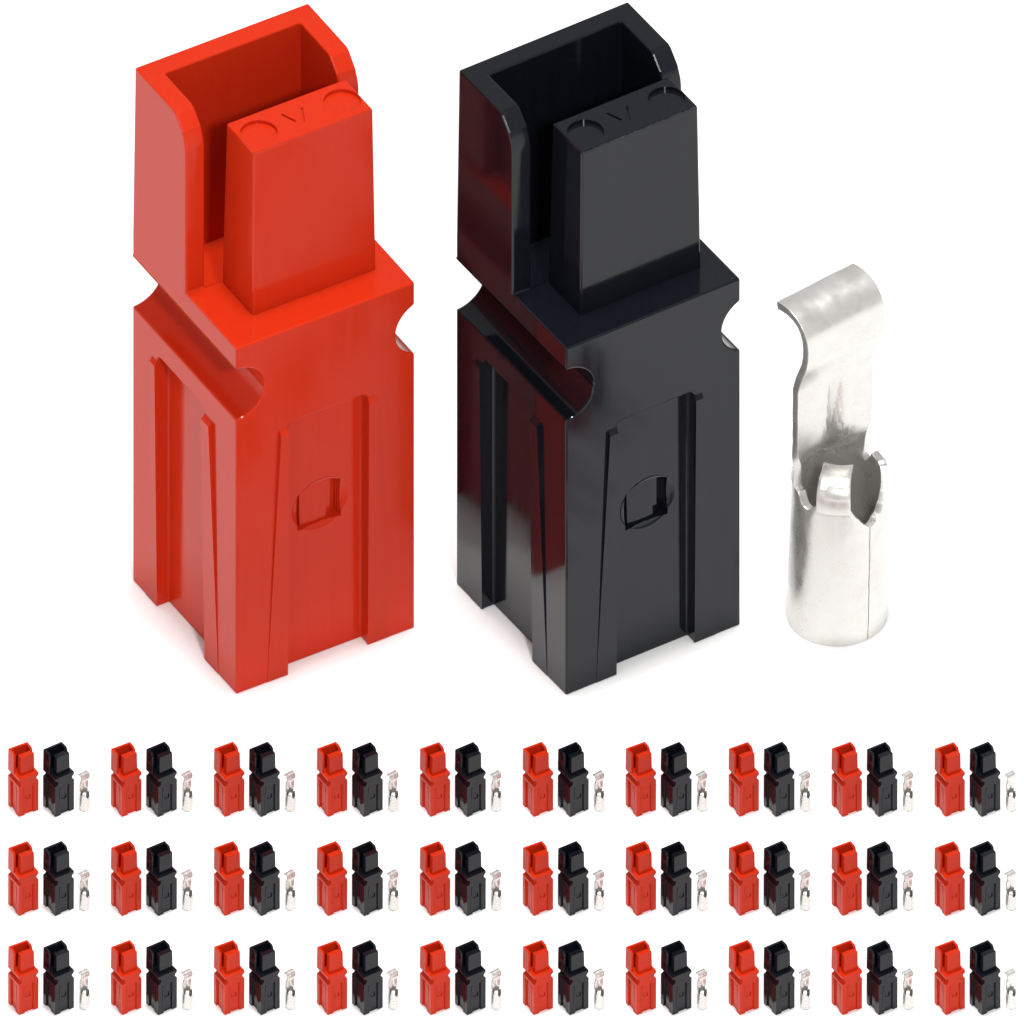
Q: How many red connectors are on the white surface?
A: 31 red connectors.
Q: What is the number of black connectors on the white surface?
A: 31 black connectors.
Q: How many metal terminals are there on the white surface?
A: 31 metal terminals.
